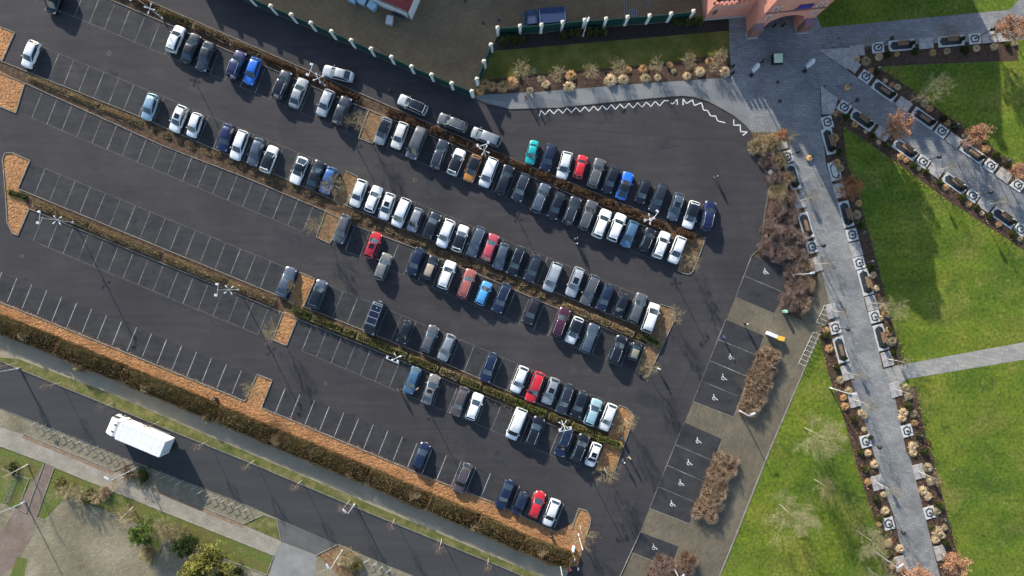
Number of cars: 120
